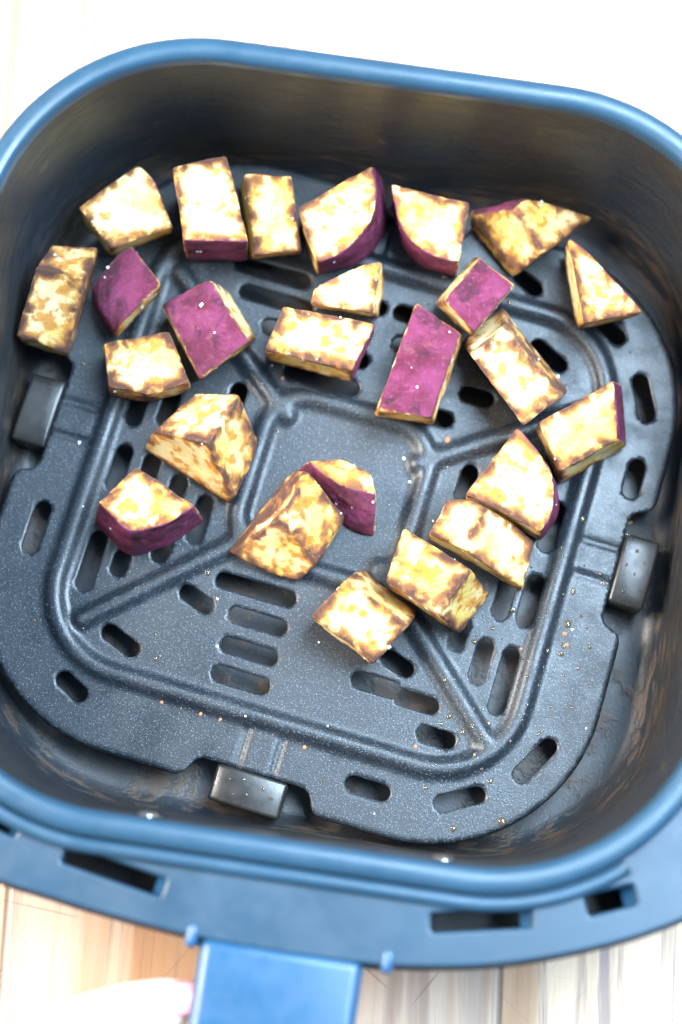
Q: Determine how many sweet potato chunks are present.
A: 25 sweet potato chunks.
